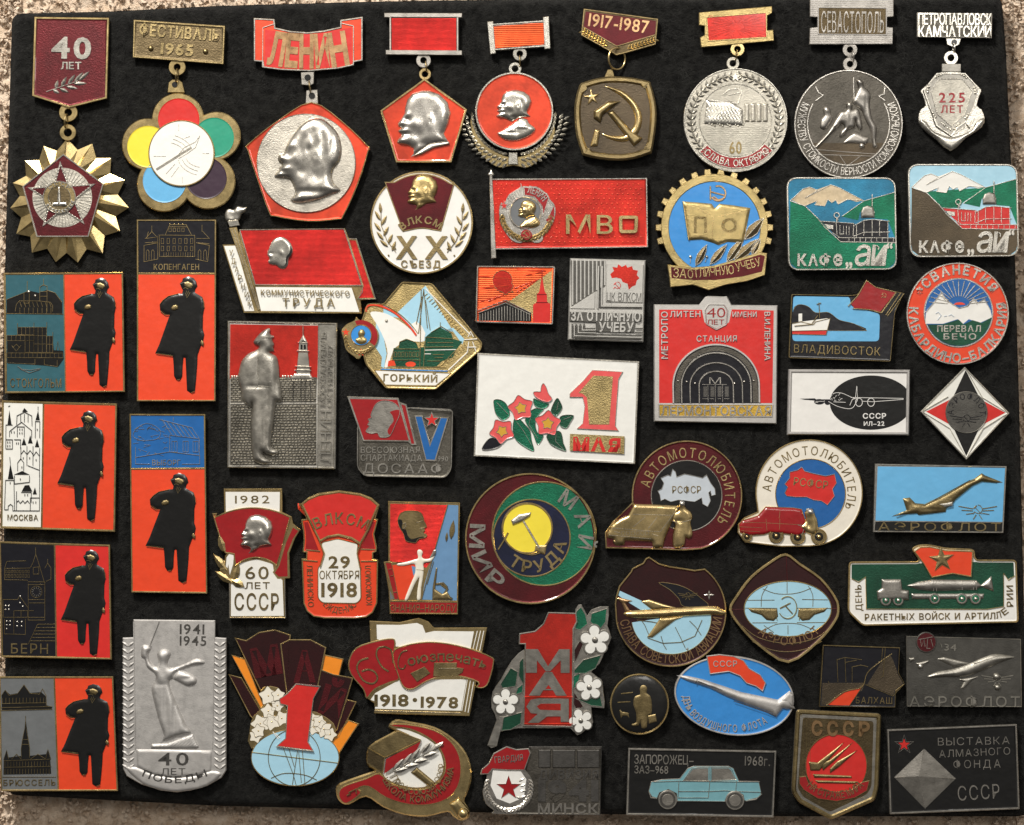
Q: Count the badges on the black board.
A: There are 55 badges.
